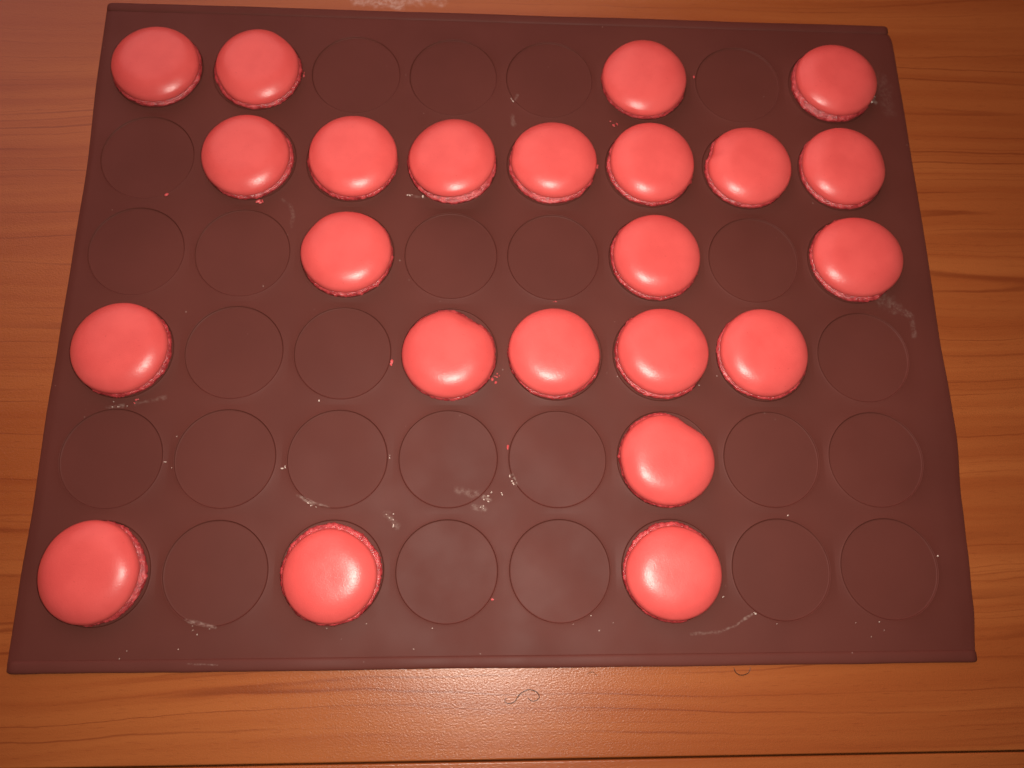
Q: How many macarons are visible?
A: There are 23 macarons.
